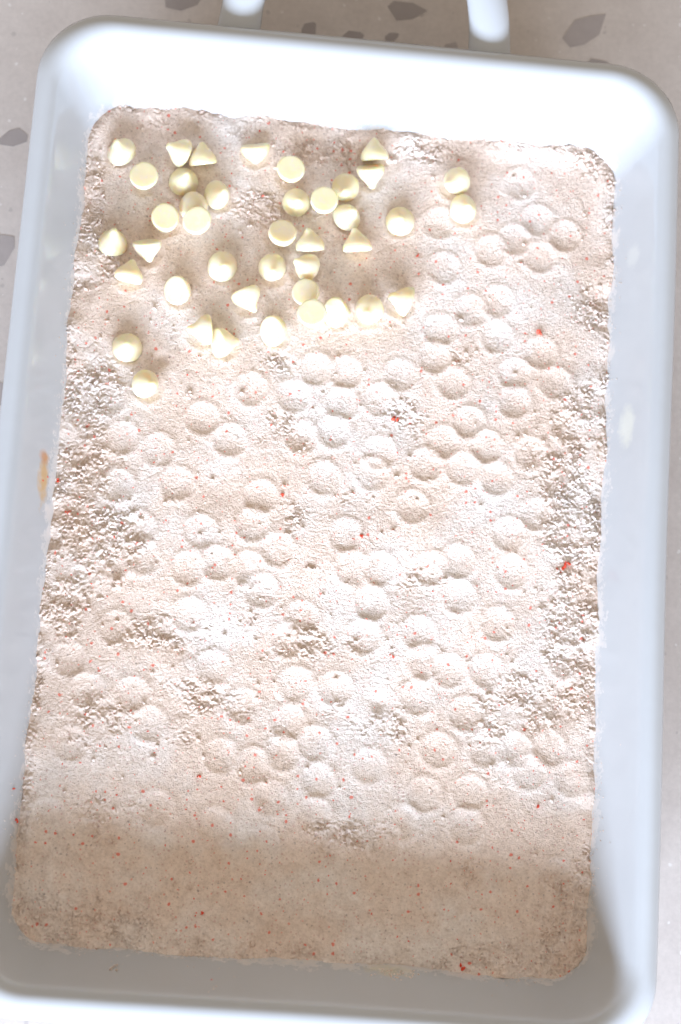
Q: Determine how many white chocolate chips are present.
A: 41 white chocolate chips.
